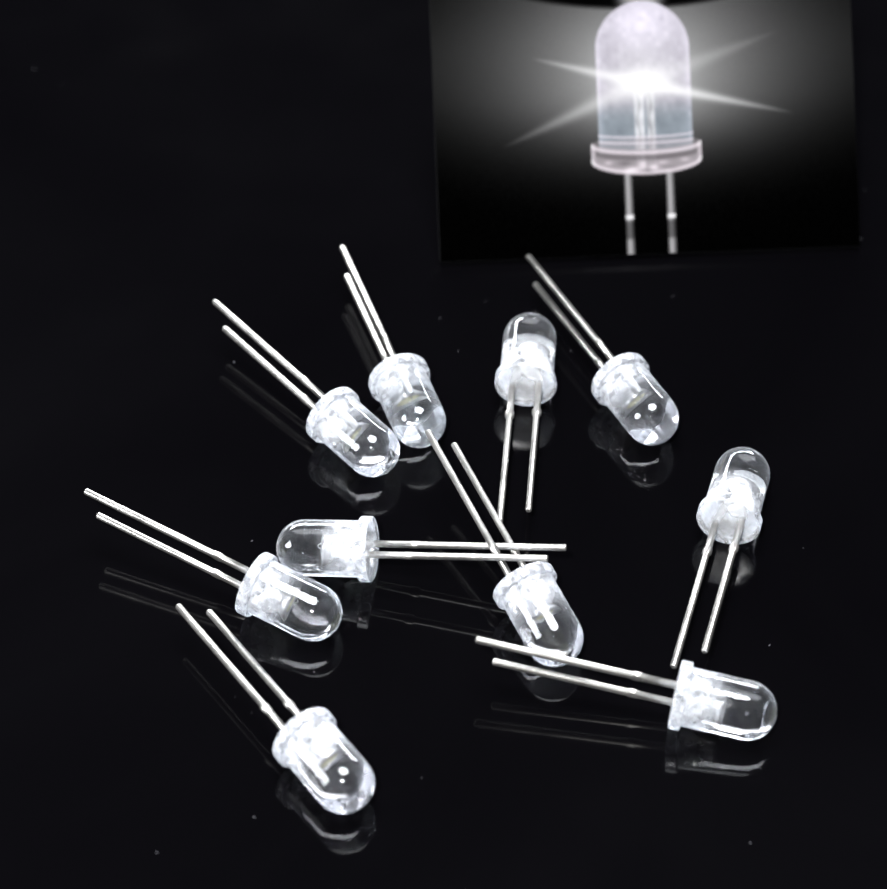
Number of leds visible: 10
